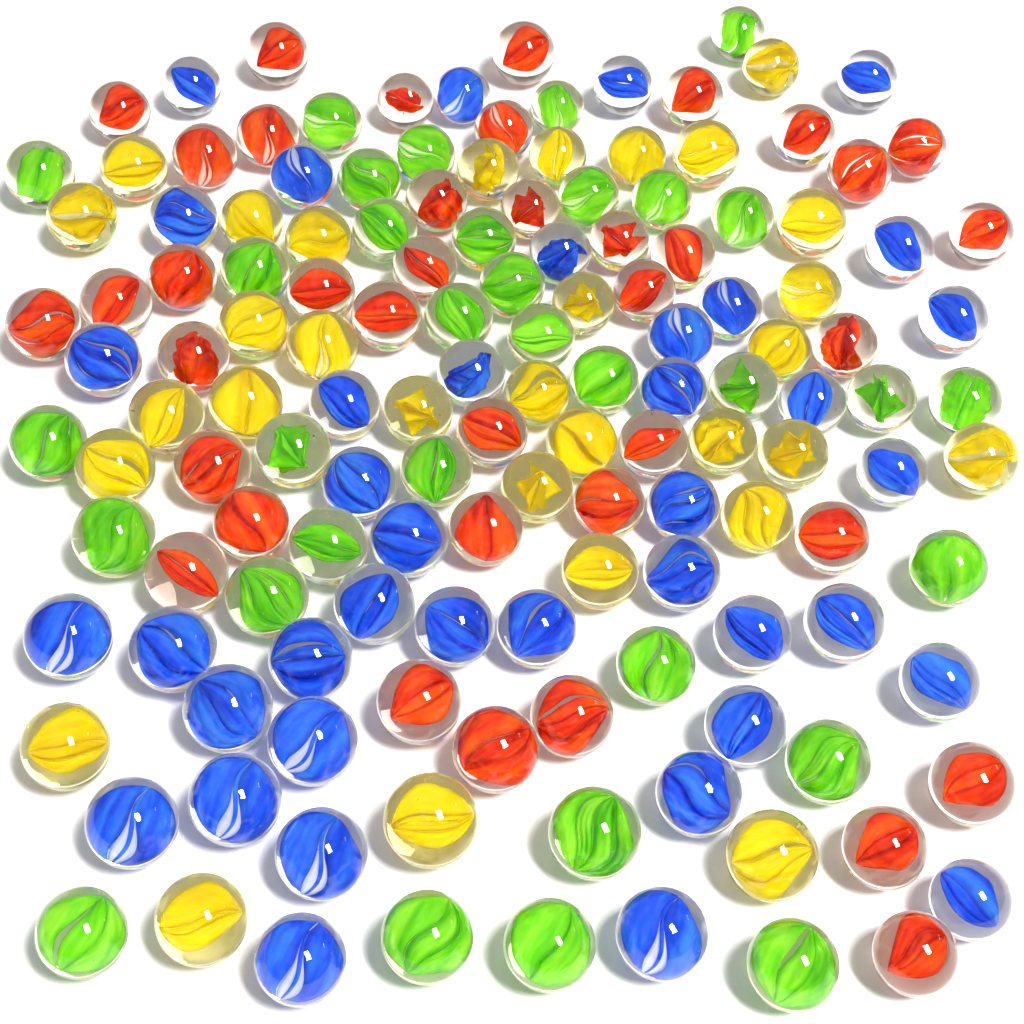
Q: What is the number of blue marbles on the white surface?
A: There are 40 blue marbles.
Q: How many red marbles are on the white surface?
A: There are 39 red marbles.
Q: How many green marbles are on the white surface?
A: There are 33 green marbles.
